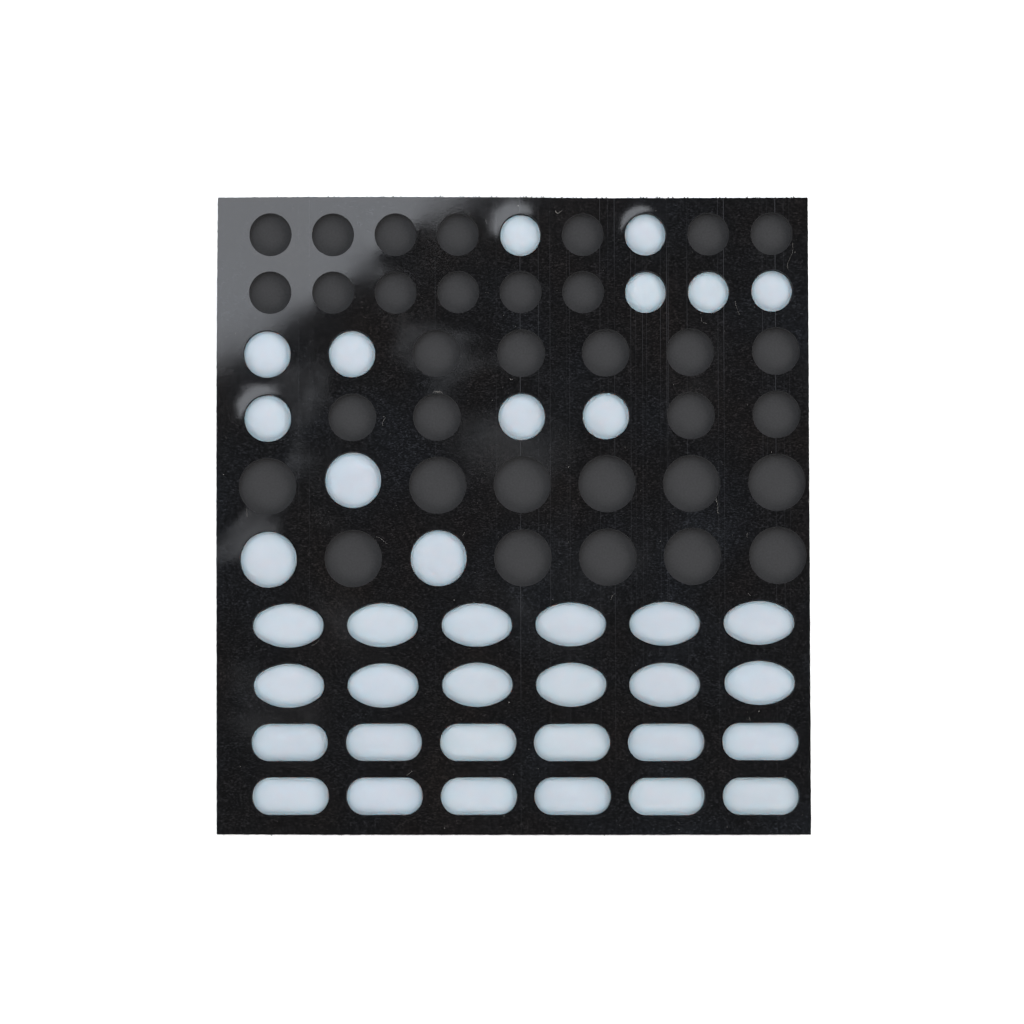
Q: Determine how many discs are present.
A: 13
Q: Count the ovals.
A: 12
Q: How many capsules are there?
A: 12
